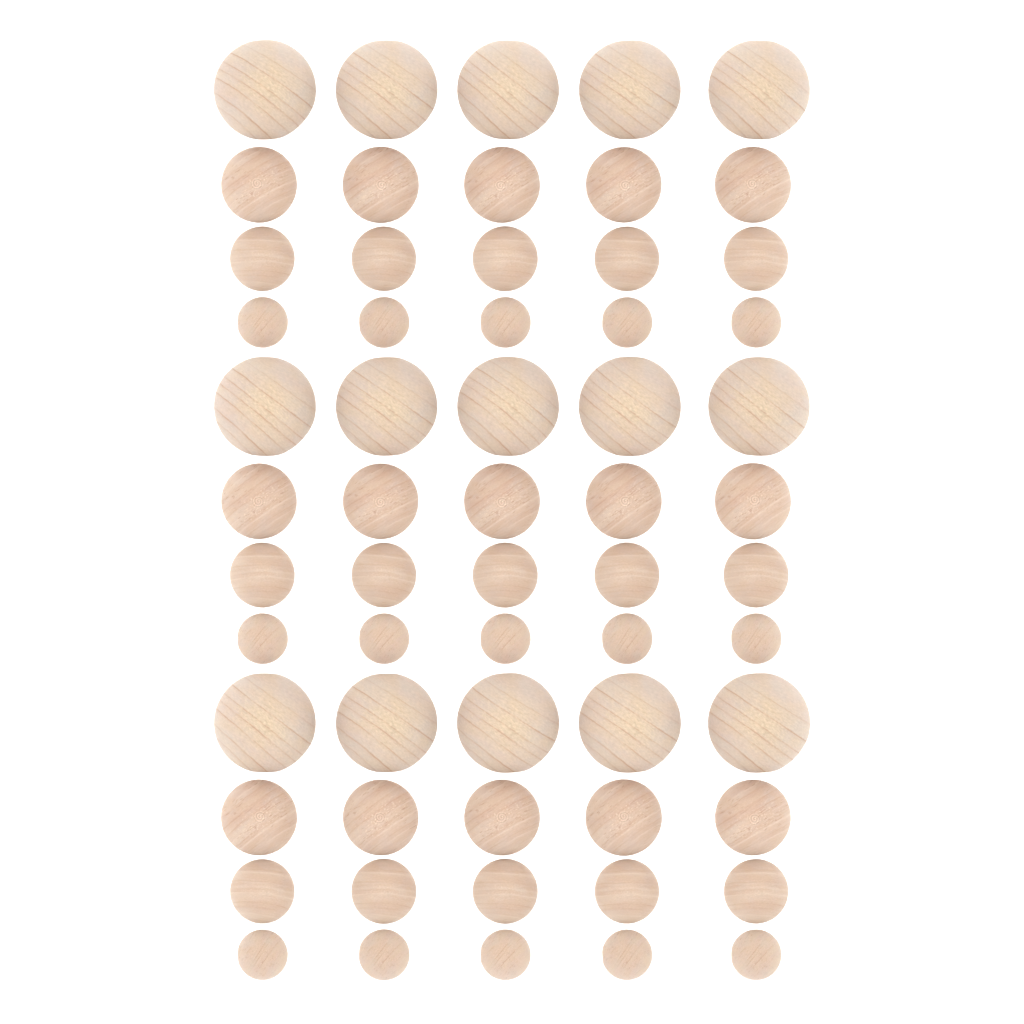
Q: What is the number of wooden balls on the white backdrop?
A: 60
